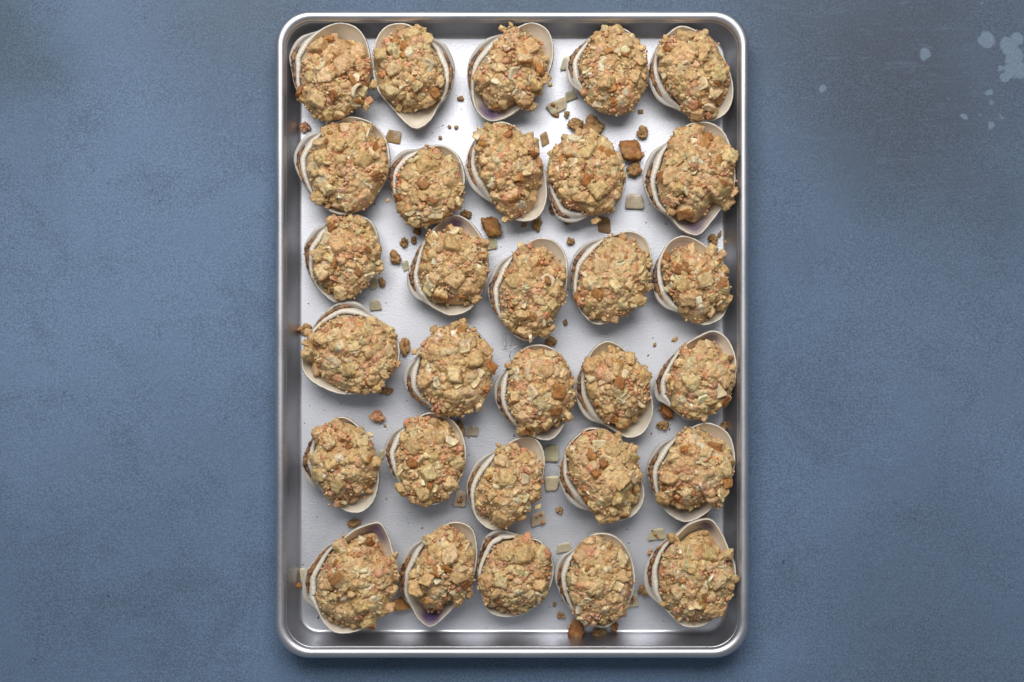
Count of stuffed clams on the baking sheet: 30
